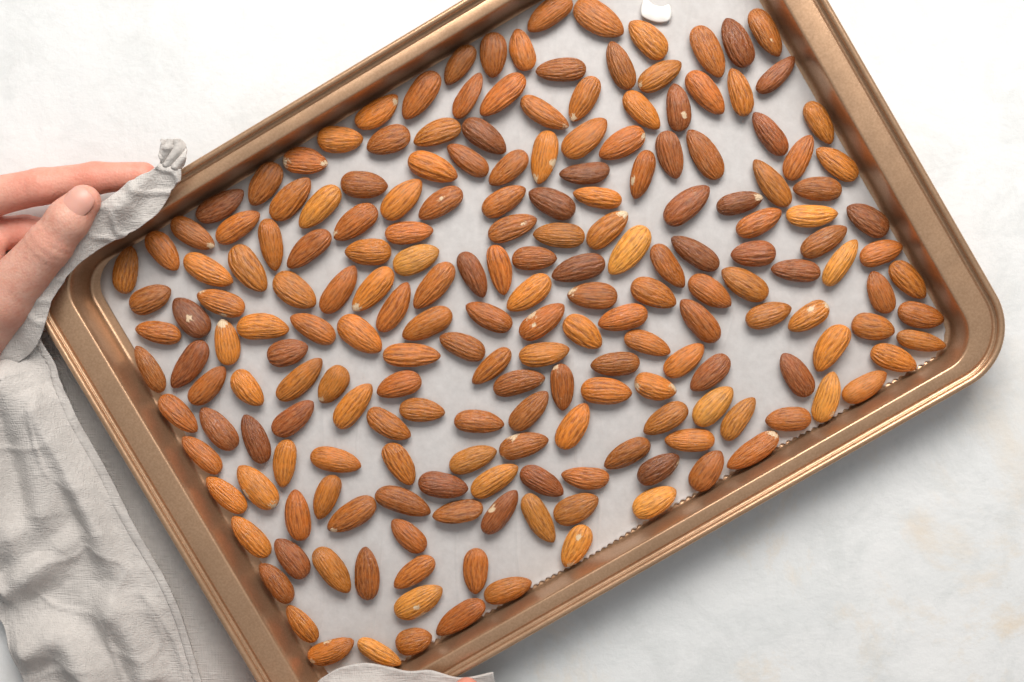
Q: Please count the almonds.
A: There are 198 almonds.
